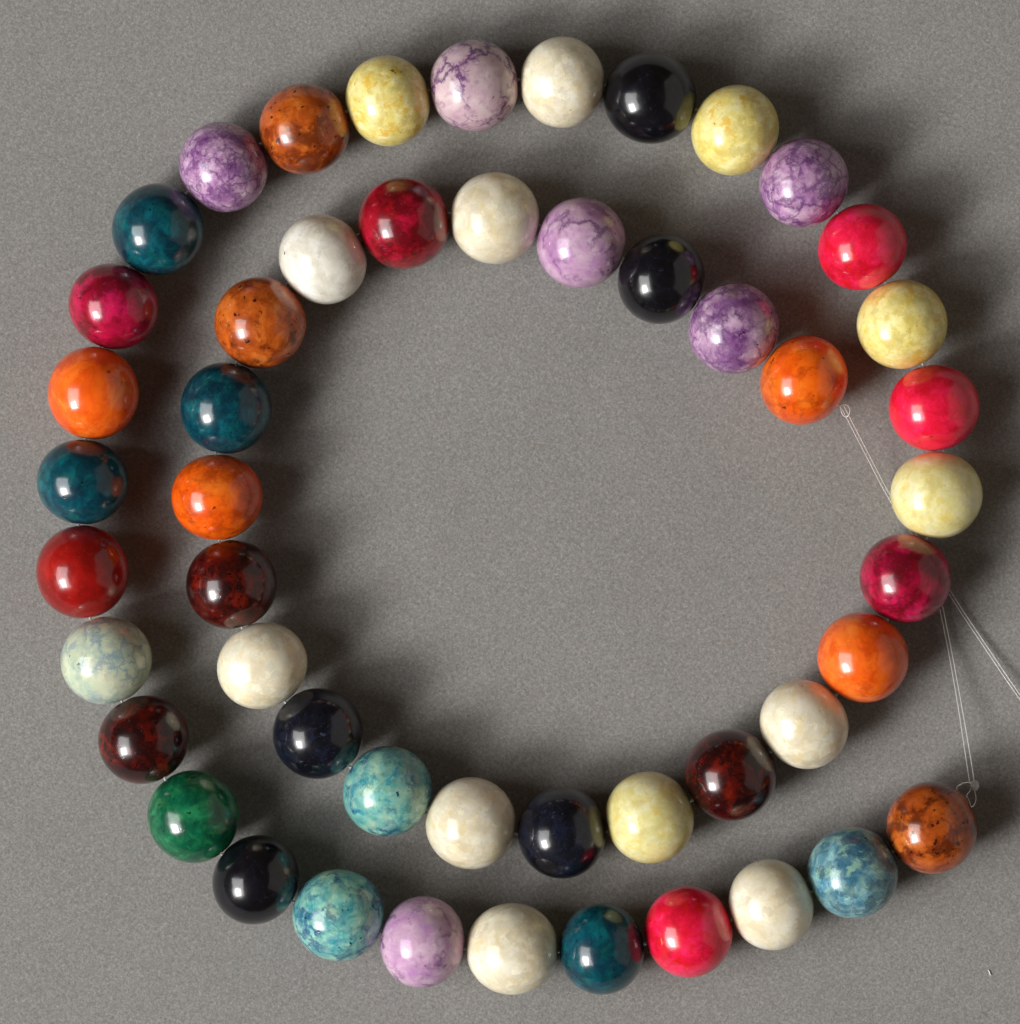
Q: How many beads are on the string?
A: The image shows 50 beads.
